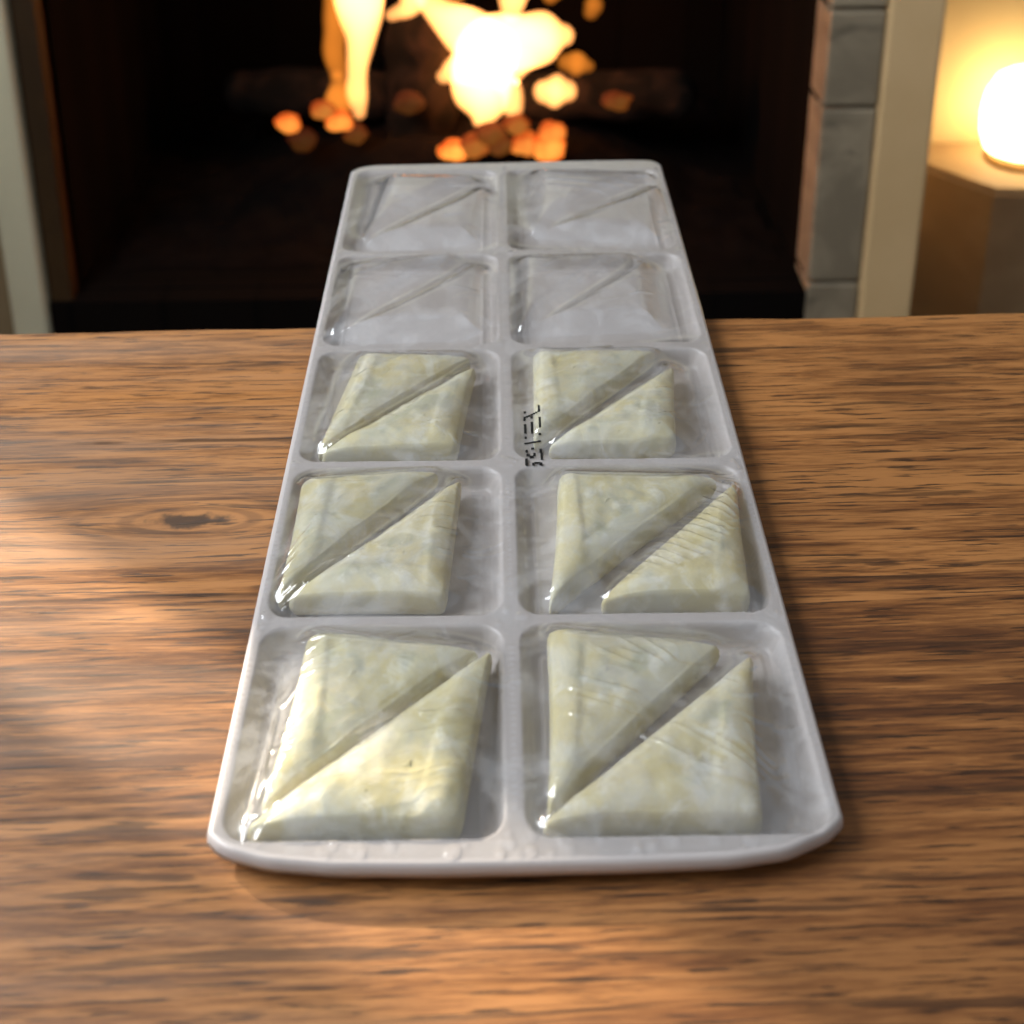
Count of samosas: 12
